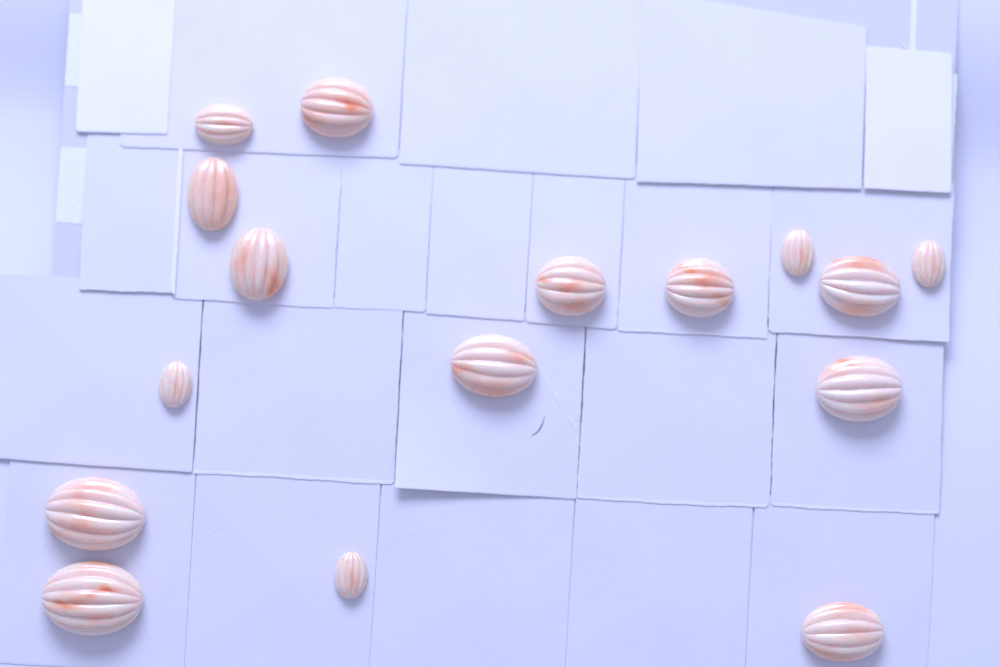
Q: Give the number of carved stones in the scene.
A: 16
